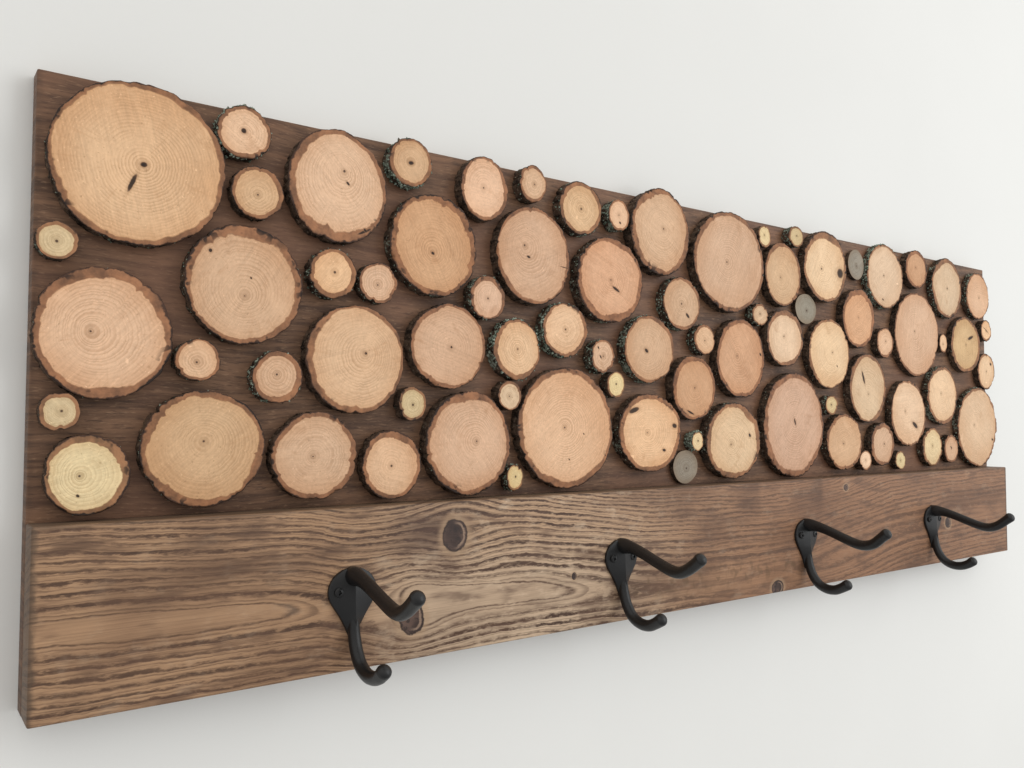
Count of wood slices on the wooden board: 79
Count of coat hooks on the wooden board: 4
